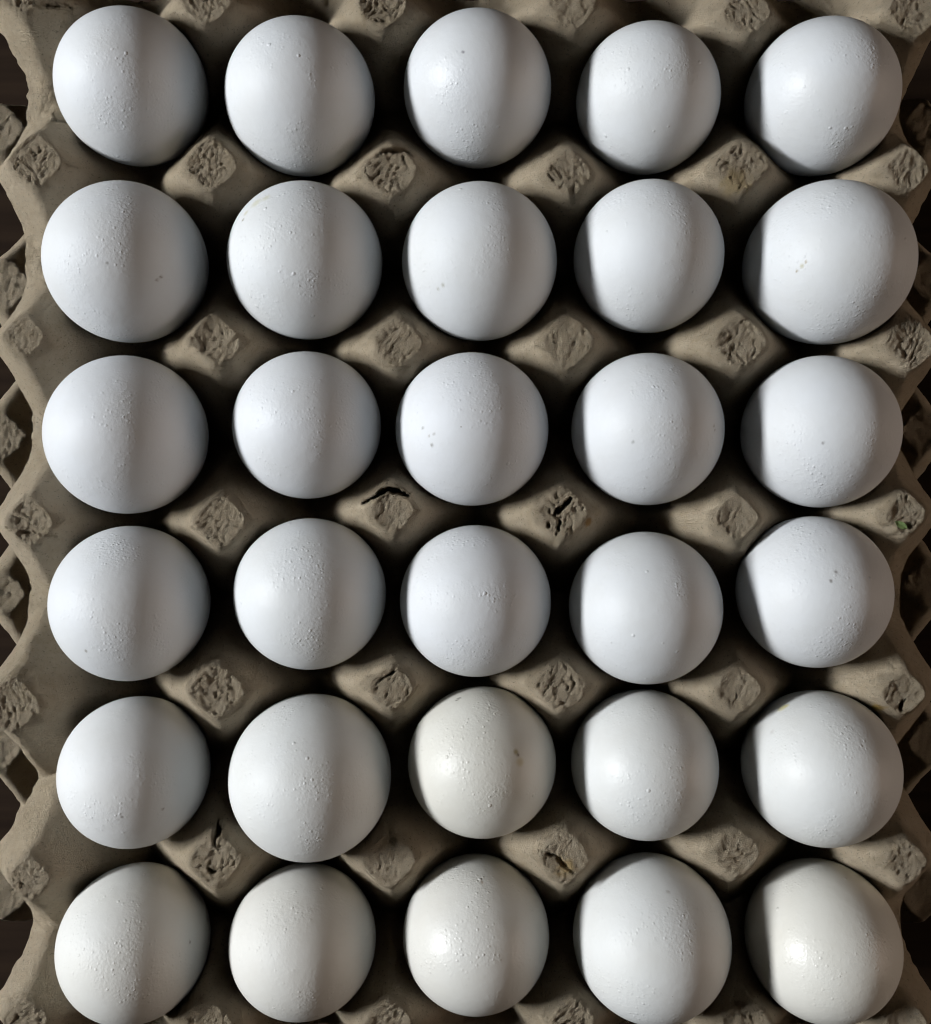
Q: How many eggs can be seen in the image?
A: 30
